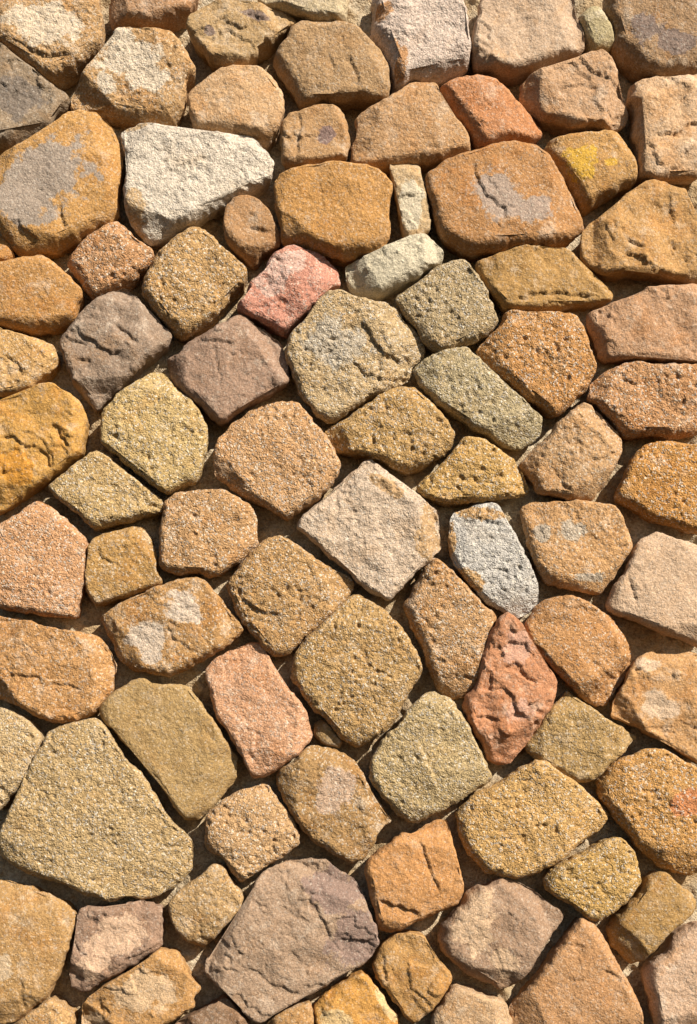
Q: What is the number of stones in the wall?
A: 92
